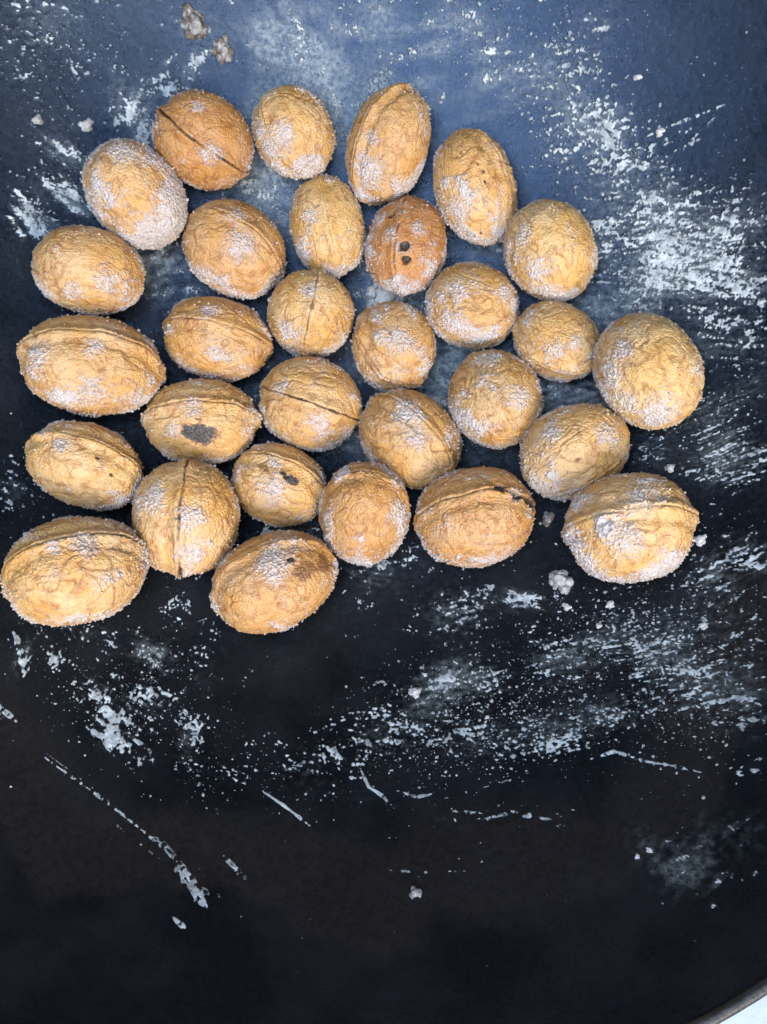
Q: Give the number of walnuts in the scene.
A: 30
